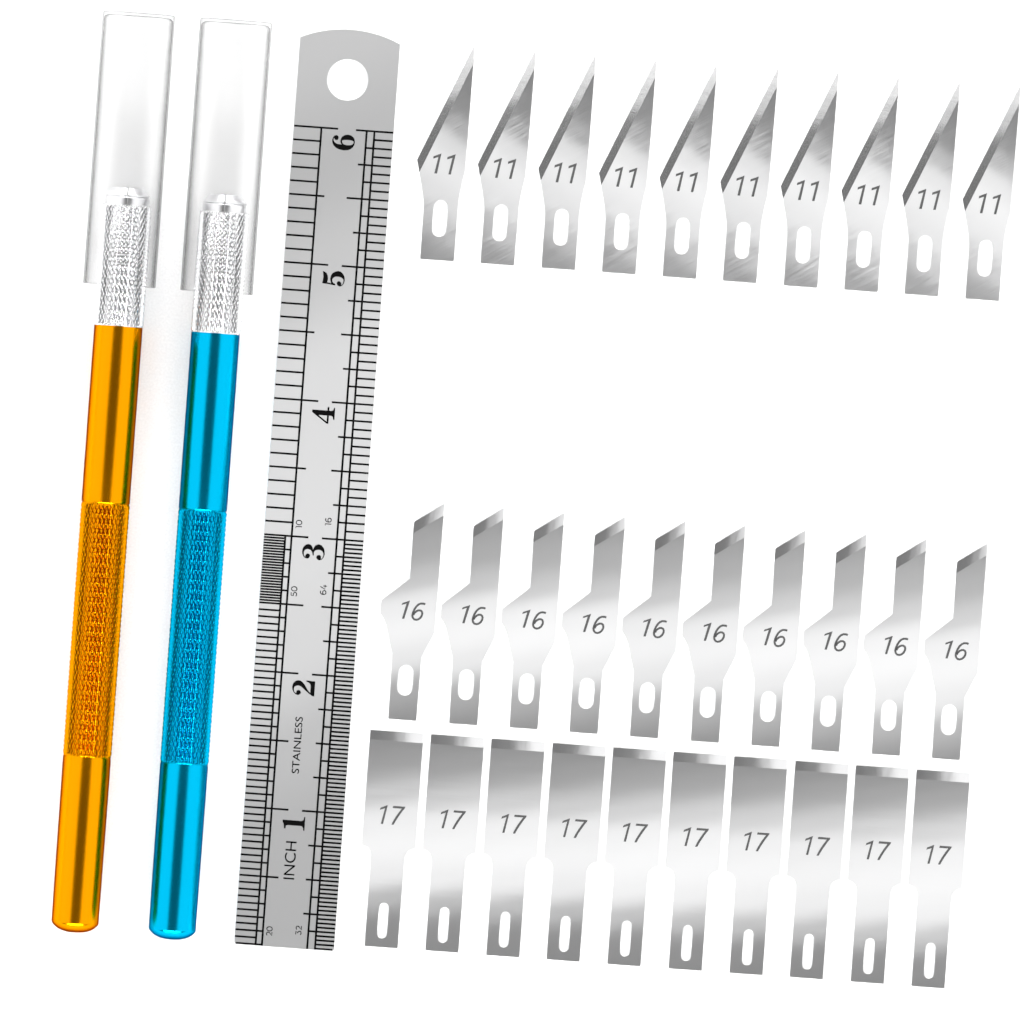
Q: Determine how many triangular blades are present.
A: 10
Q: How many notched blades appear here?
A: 10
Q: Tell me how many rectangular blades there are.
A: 10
